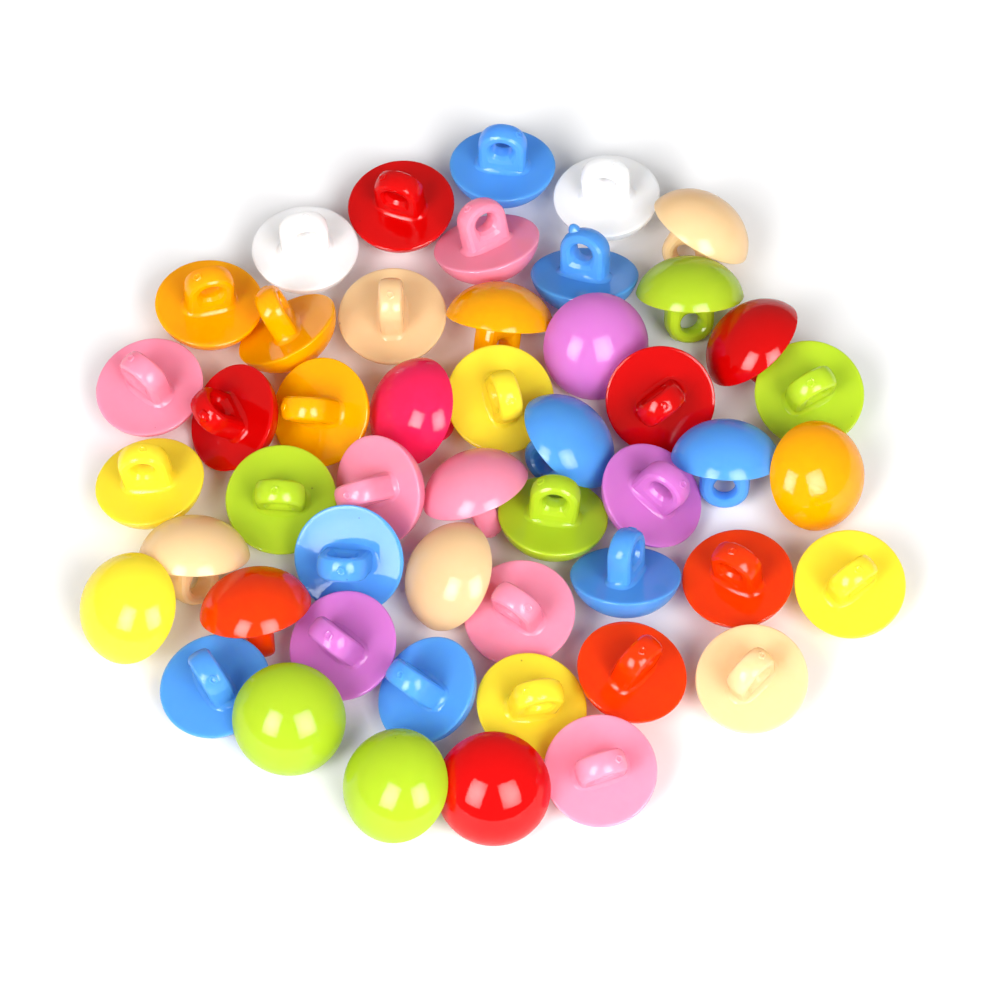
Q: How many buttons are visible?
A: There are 49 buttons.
